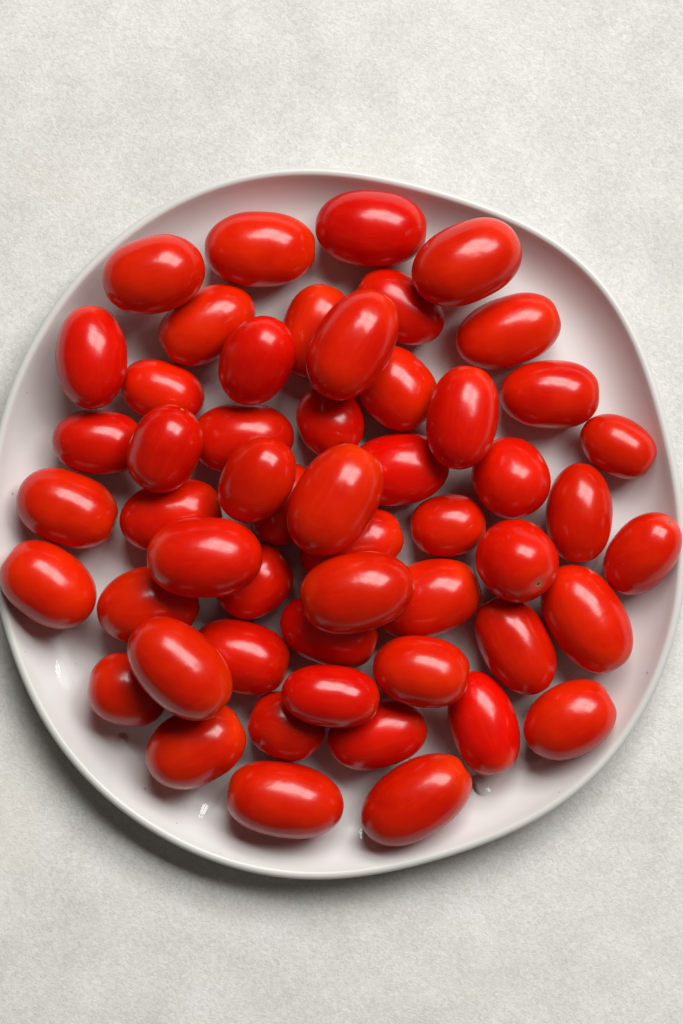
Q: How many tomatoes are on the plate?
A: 53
